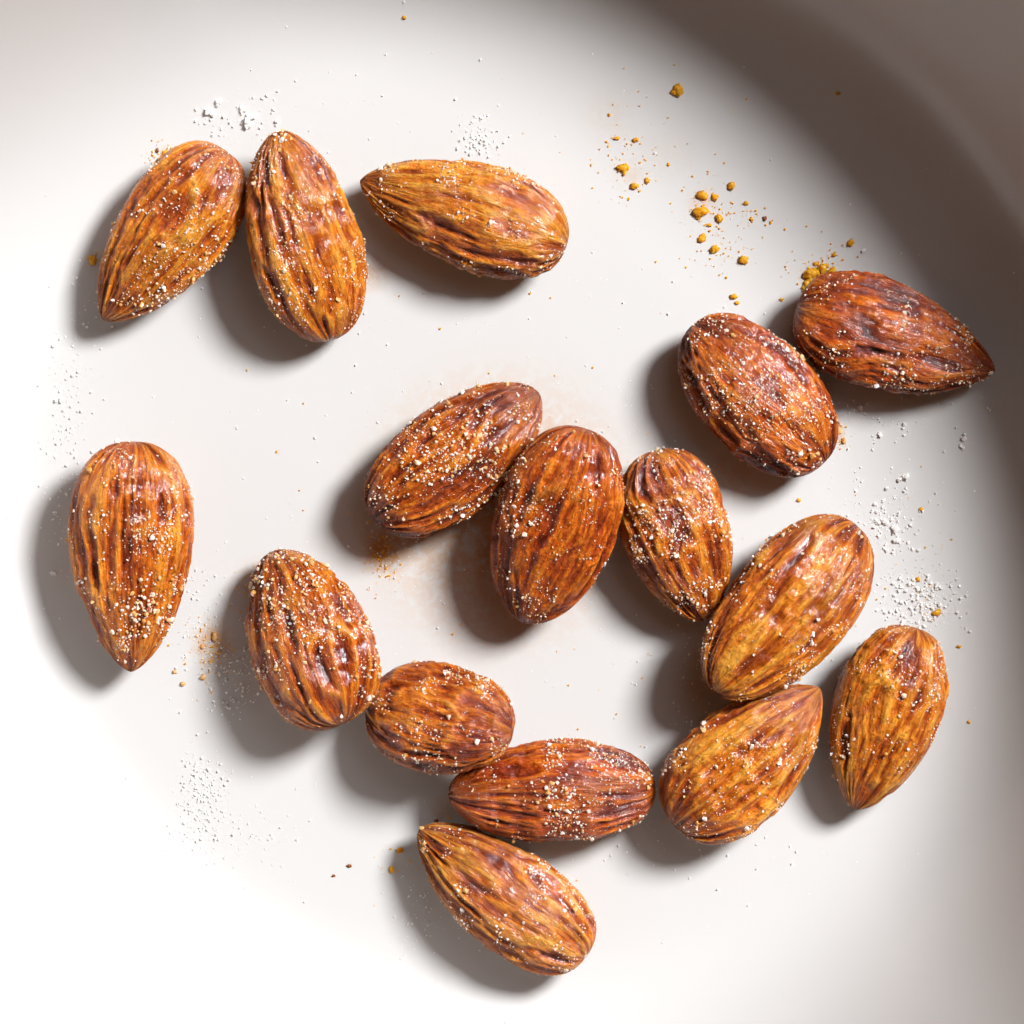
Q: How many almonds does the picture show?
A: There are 16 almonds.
